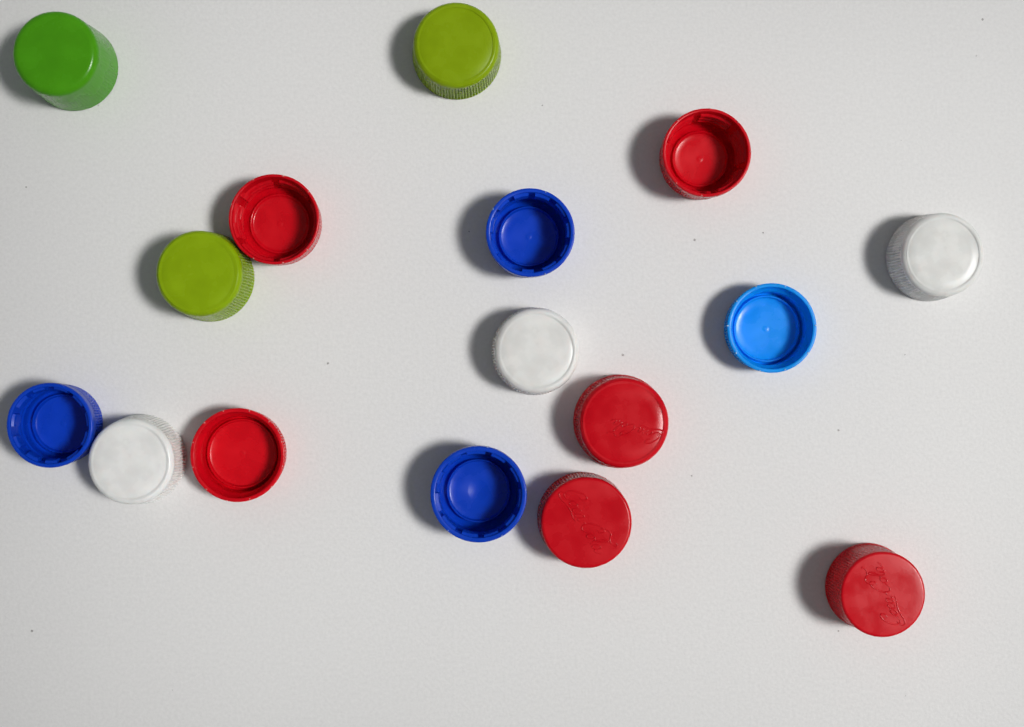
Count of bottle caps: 16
